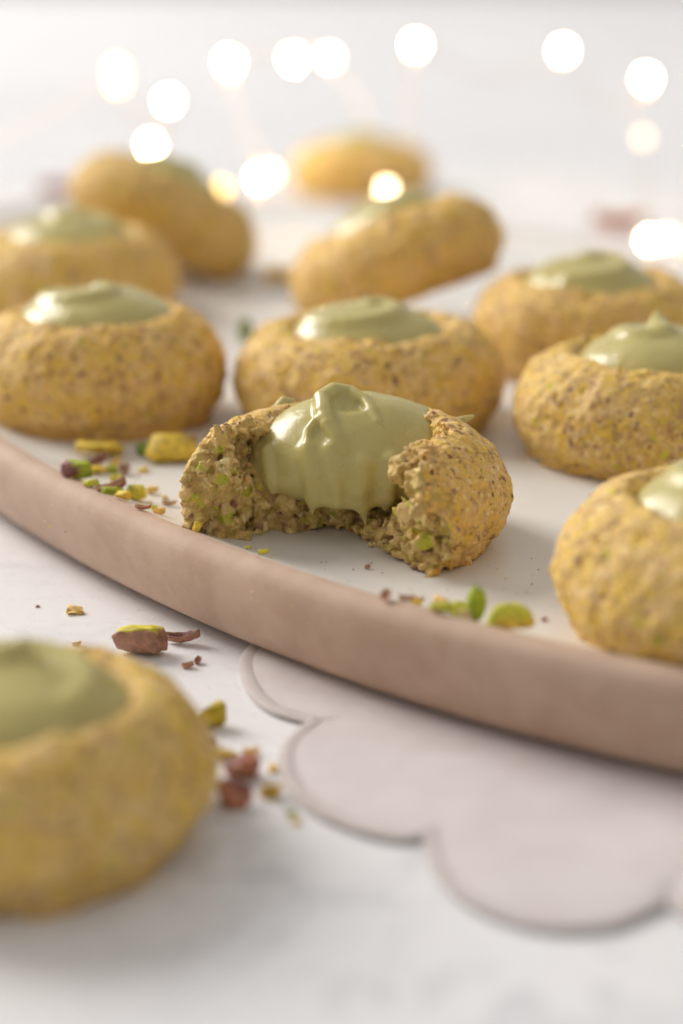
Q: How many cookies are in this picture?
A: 11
